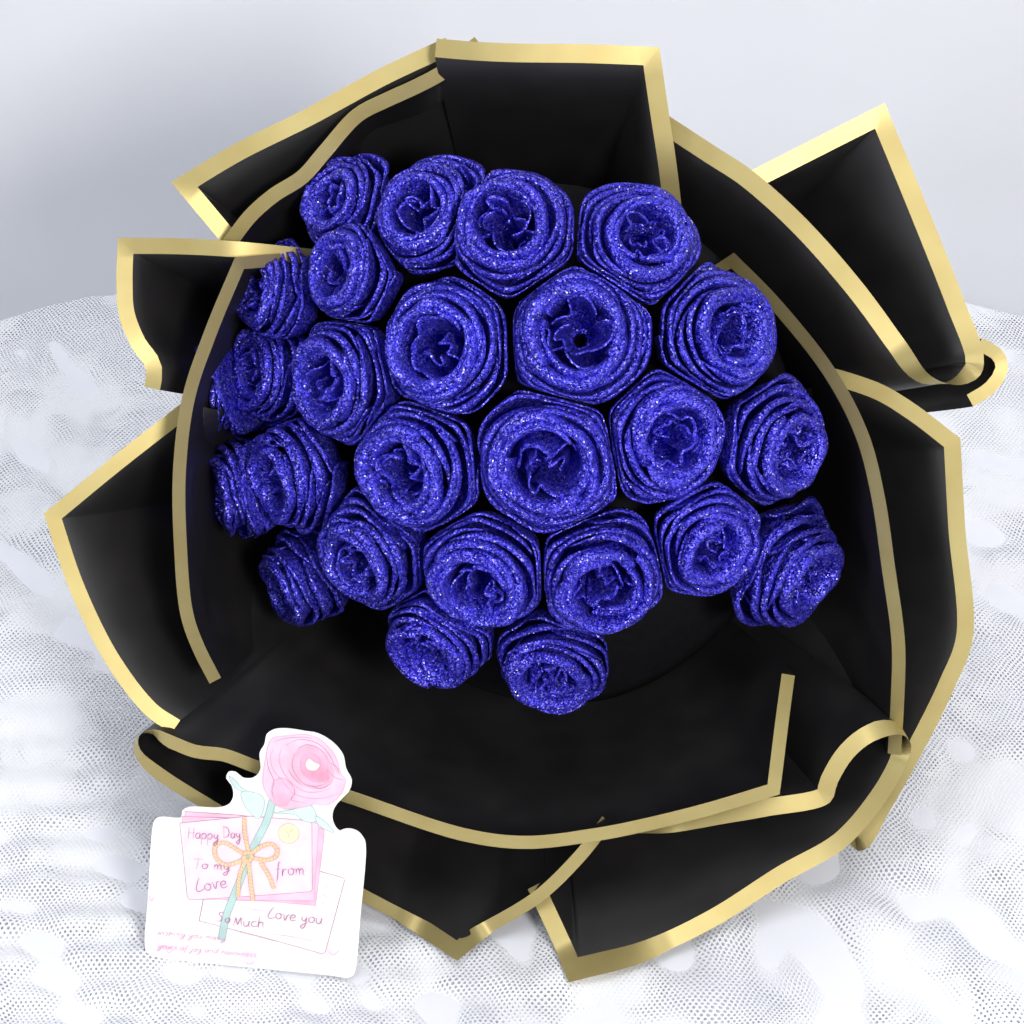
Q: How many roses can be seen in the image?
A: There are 26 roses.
